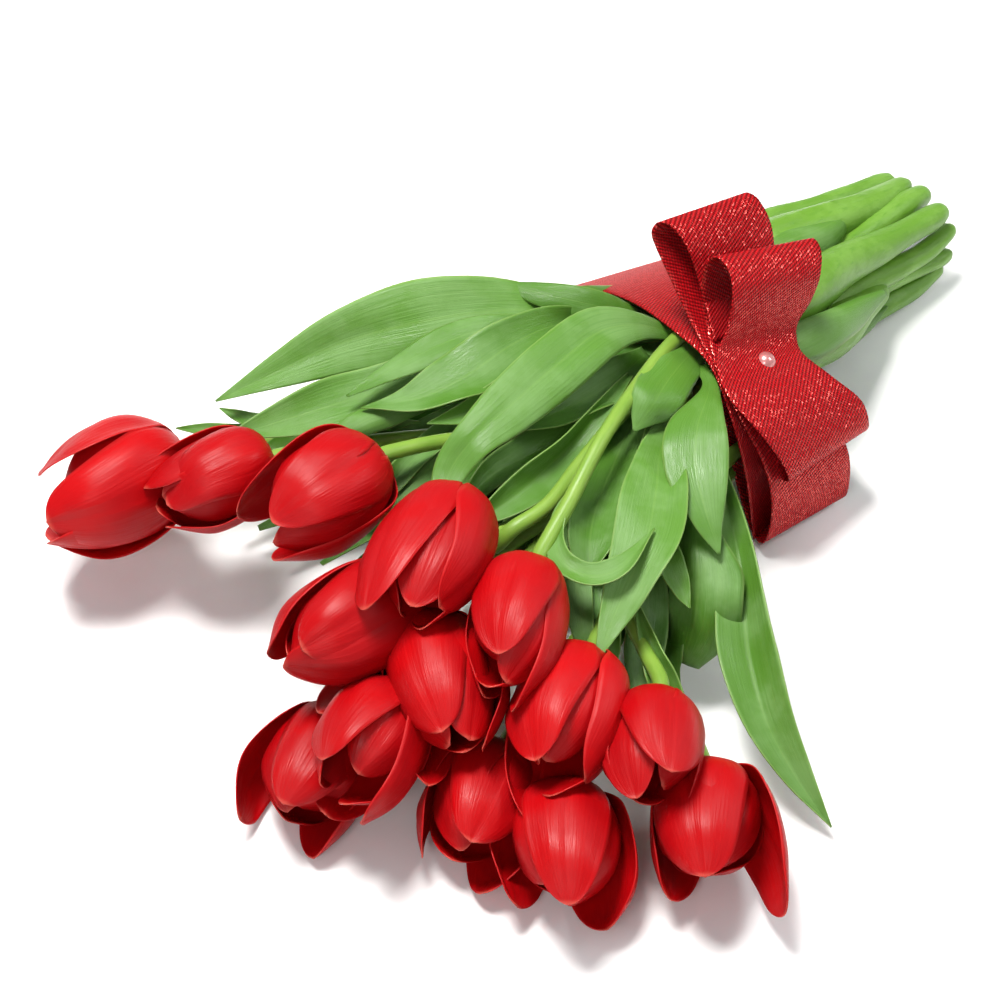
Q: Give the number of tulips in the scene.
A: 14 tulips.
